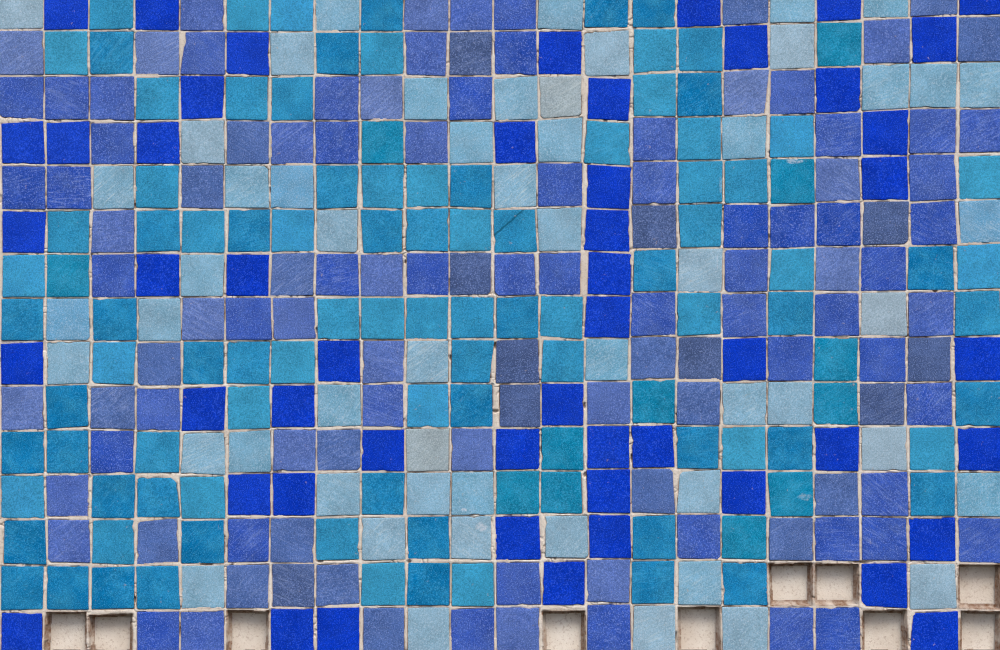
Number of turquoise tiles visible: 105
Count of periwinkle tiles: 110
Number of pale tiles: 54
